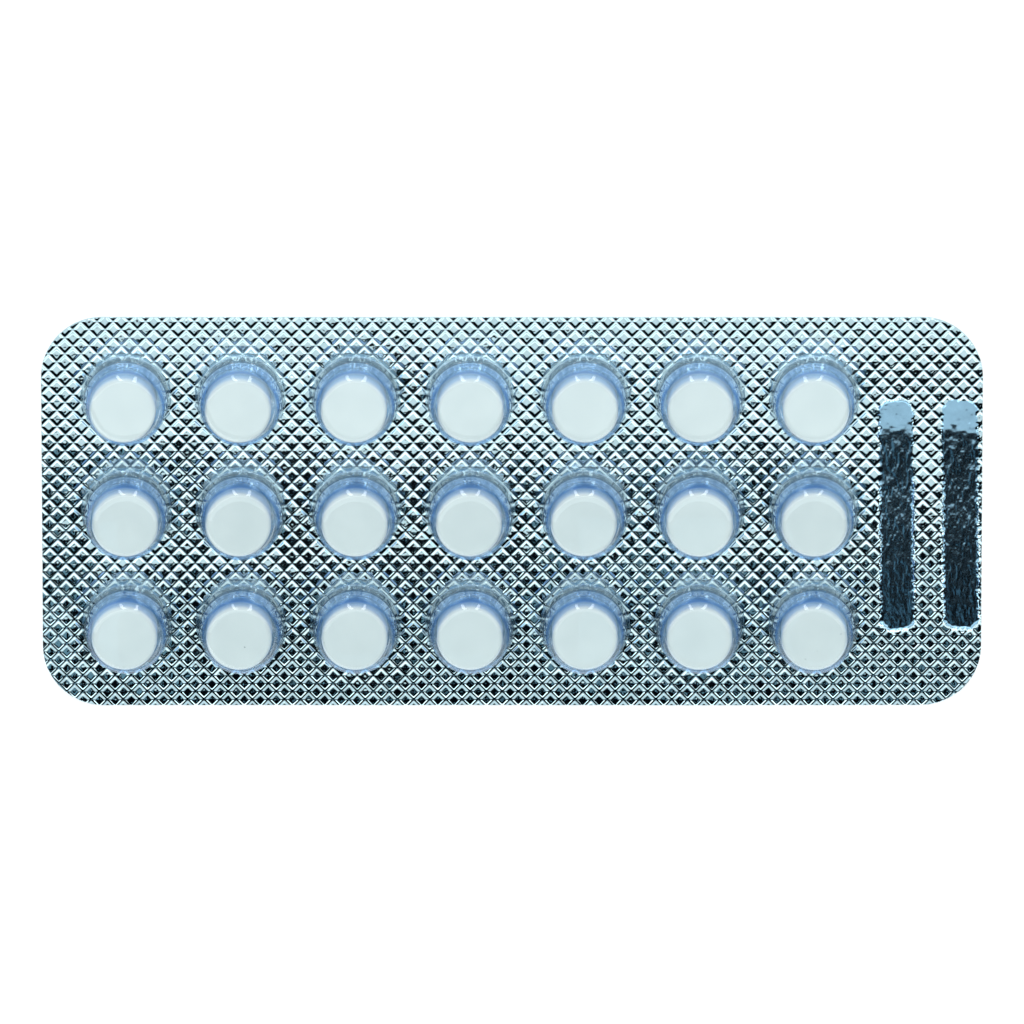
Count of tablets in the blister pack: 21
